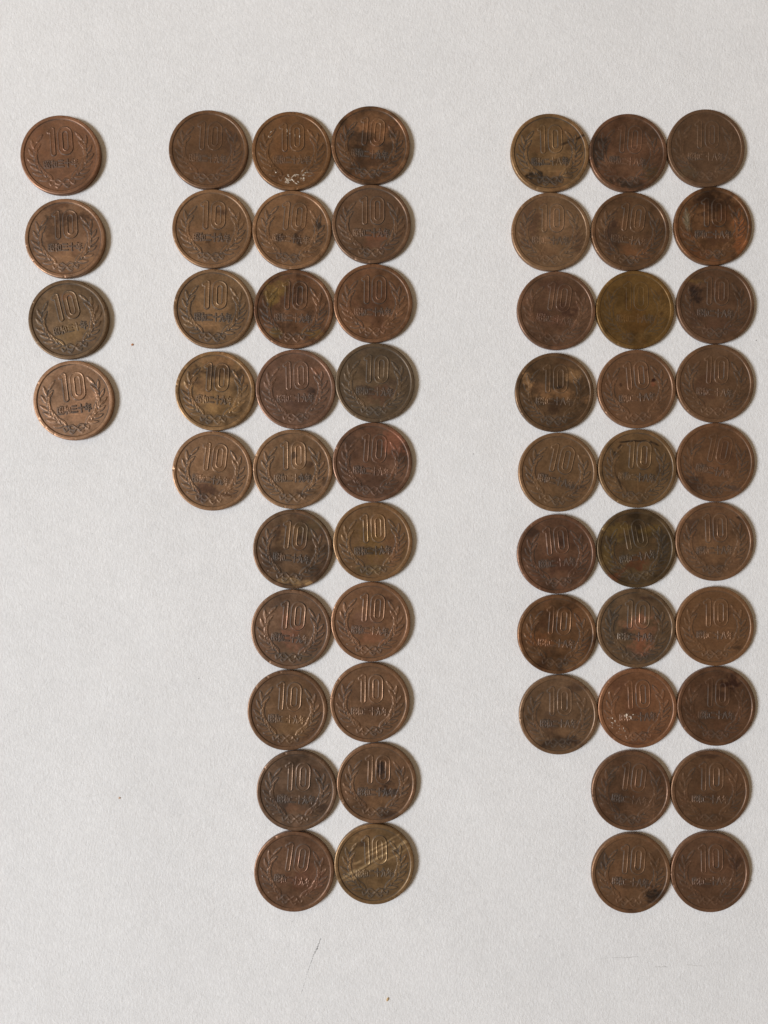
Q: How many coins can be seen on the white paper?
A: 57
